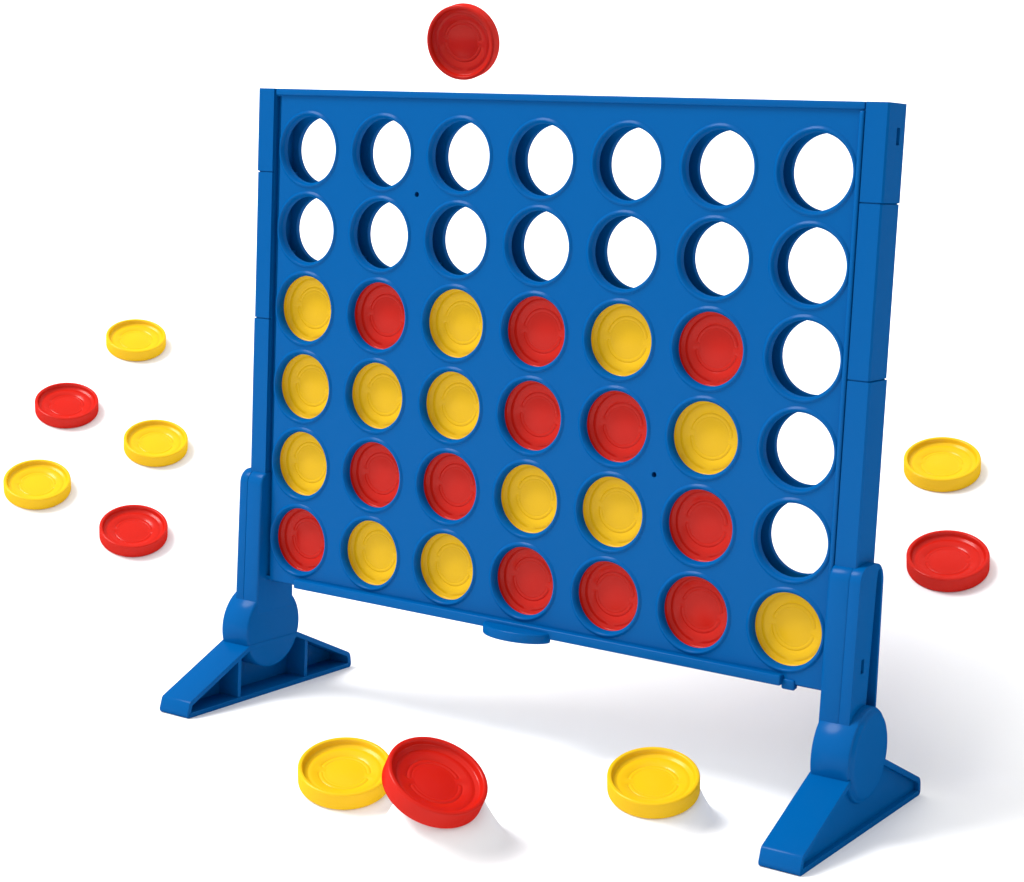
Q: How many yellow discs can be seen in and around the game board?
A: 19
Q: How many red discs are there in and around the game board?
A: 17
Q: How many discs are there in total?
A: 36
